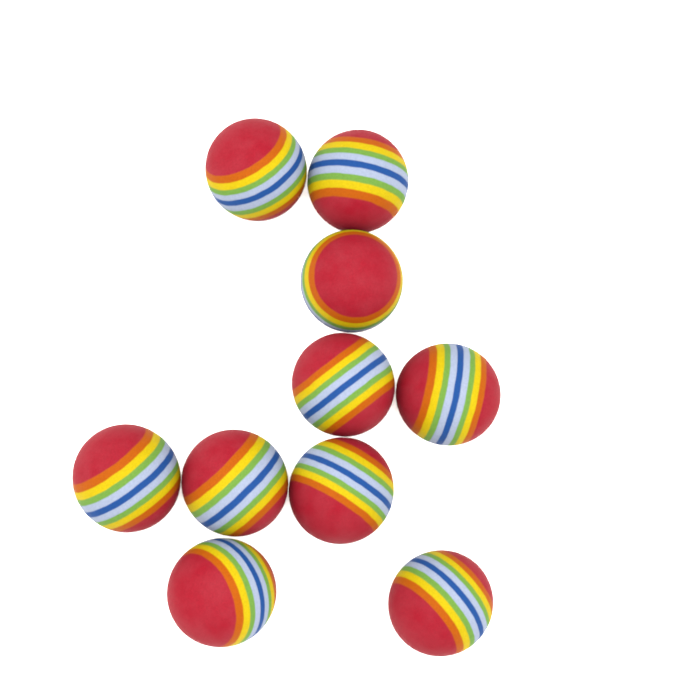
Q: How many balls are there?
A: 10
